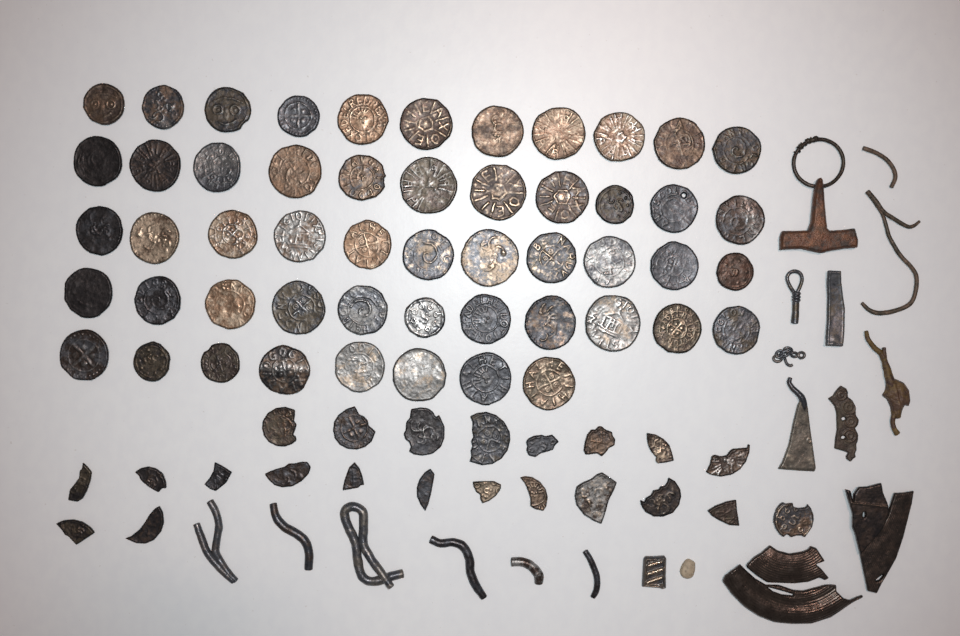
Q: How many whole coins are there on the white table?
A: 52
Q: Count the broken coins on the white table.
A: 22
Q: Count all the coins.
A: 74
